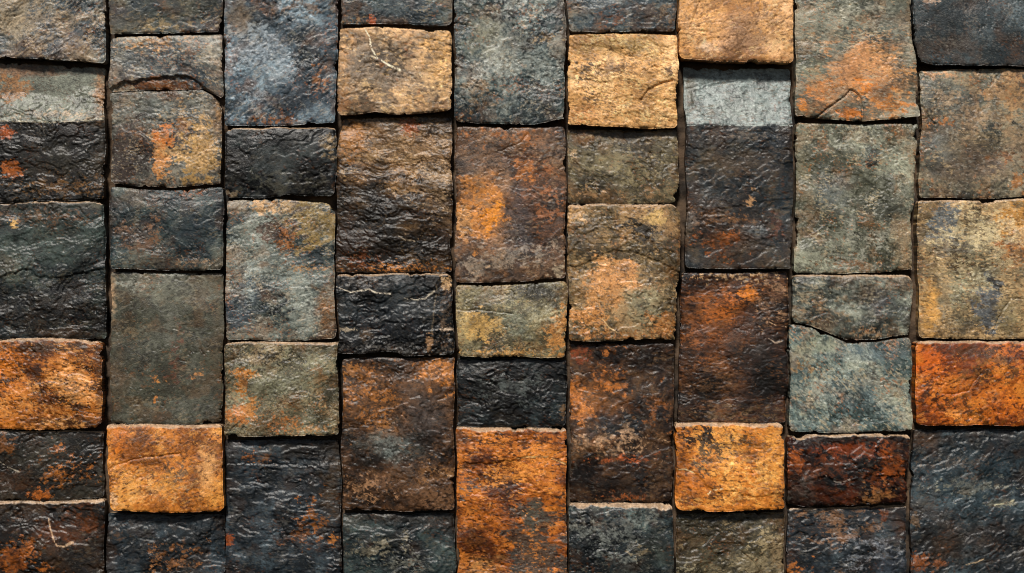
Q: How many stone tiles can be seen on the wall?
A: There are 51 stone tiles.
